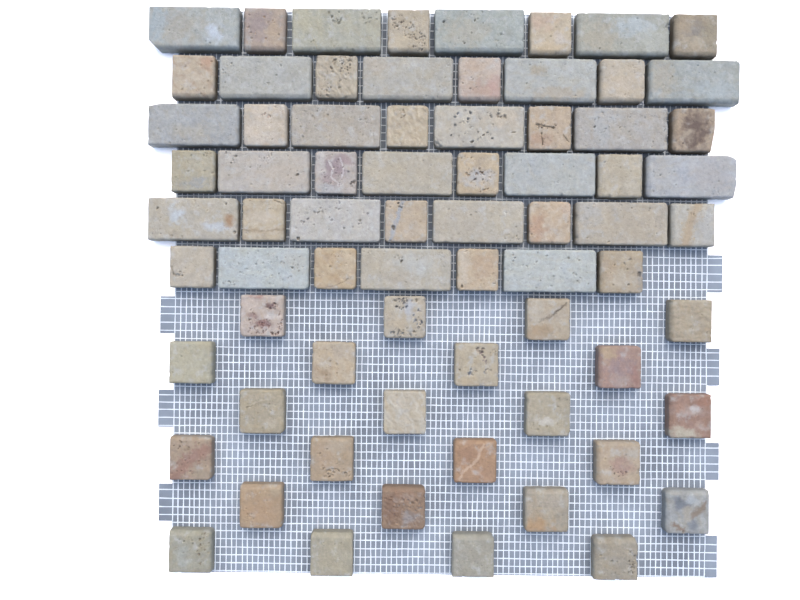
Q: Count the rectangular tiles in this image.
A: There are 23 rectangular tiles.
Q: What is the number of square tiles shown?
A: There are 48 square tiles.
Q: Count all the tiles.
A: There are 71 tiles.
